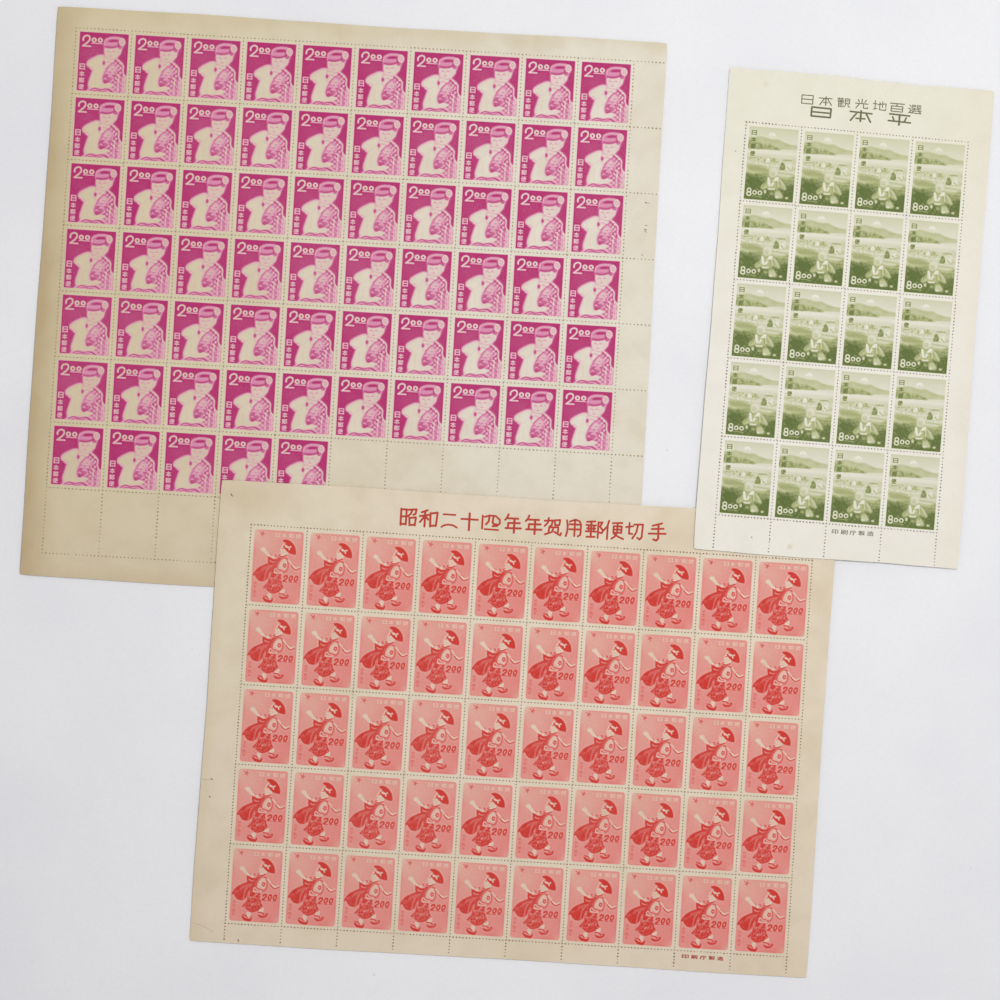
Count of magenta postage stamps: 65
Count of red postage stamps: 50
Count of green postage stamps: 20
